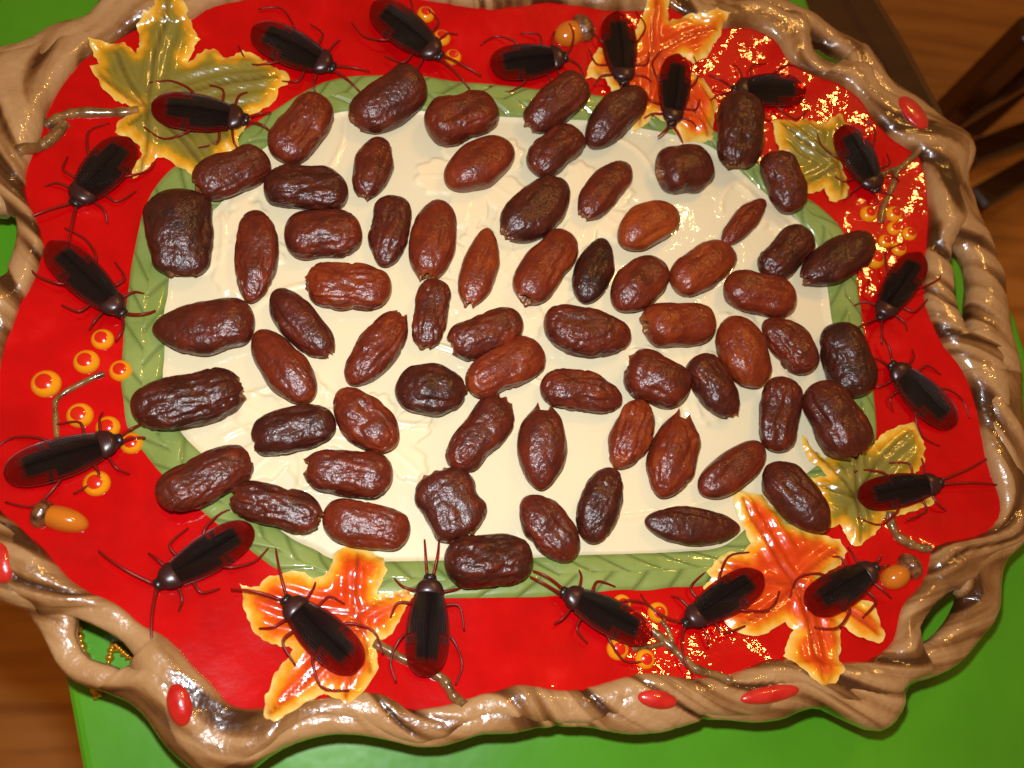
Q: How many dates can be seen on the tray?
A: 67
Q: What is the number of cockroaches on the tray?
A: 20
